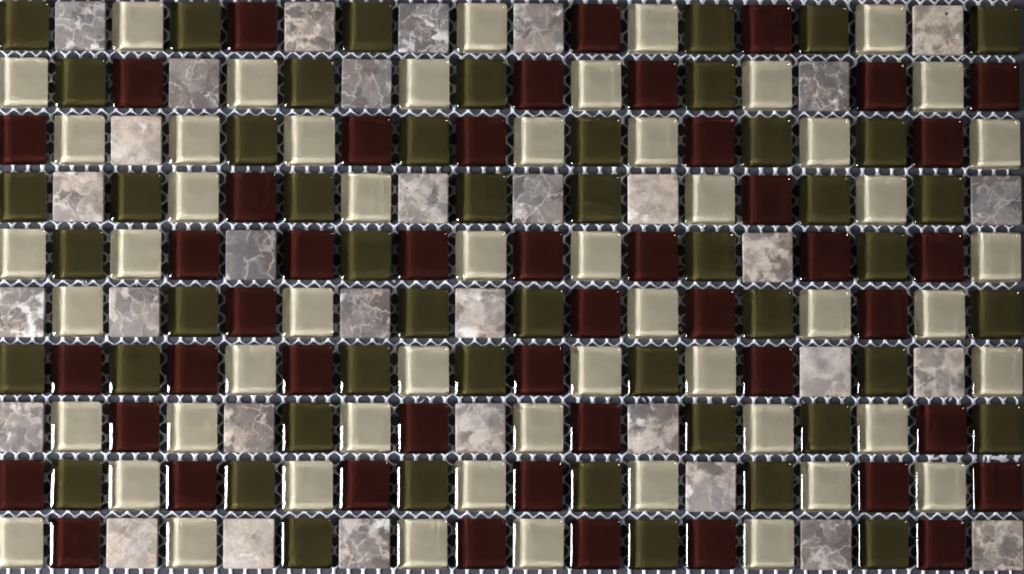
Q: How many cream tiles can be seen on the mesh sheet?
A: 53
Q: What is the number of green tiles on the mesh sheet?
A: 49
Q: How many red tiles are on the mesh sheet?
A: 46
